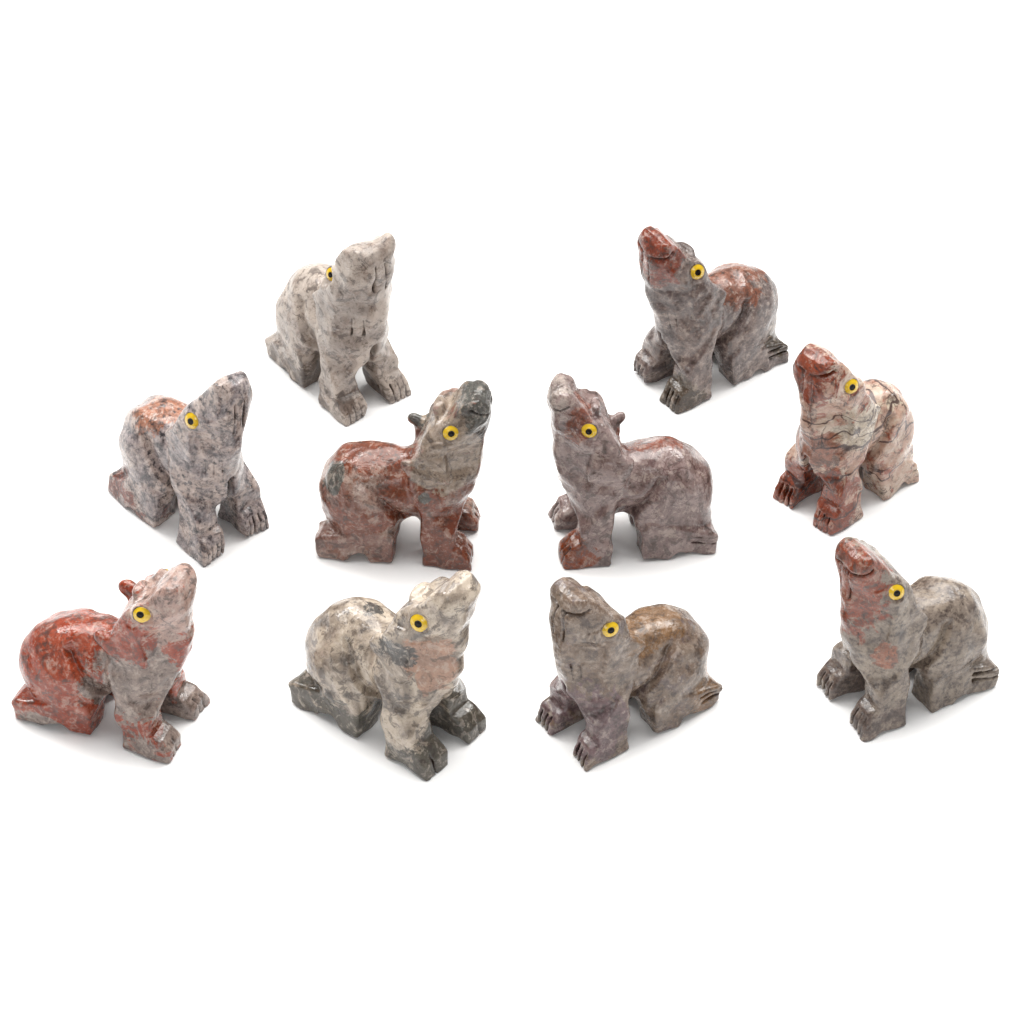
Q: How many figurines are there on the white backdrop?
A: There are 10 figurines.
